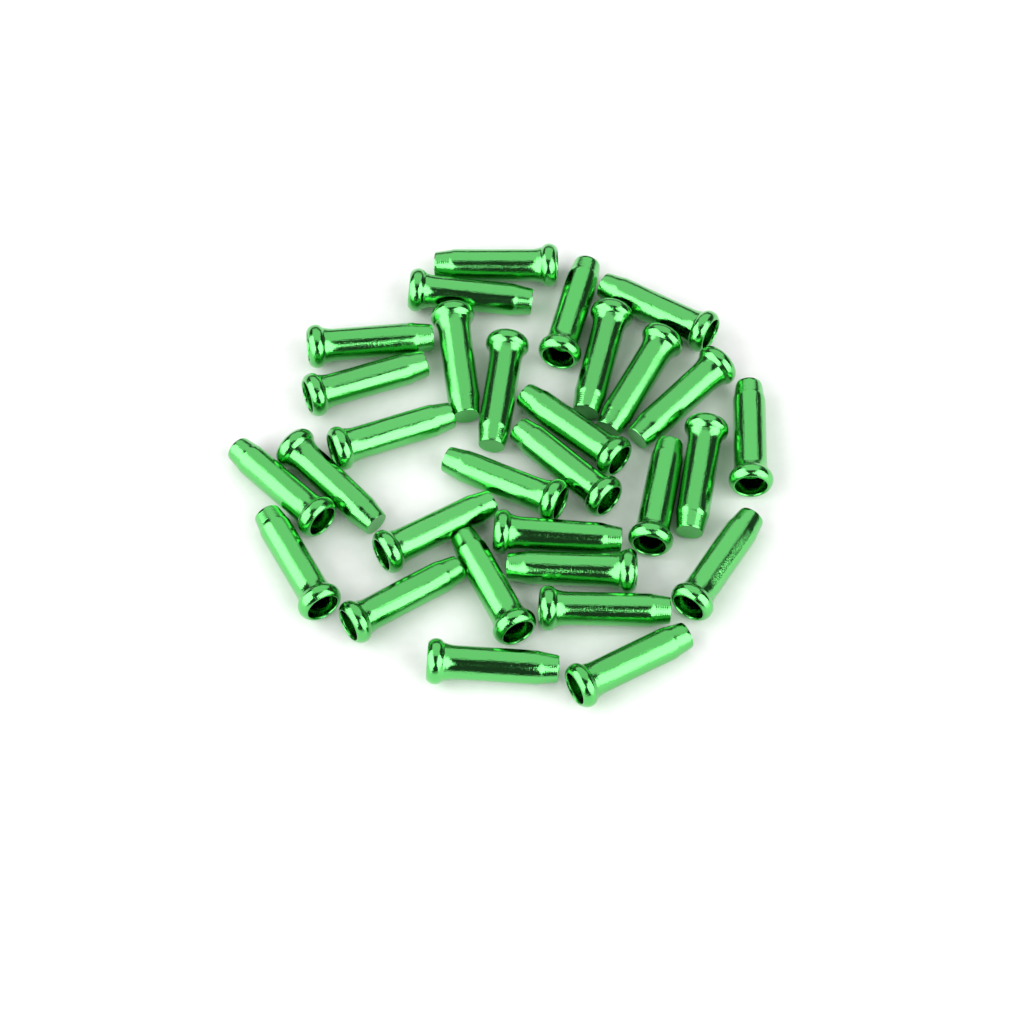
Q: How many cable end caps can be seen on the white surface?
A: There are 30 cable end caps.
